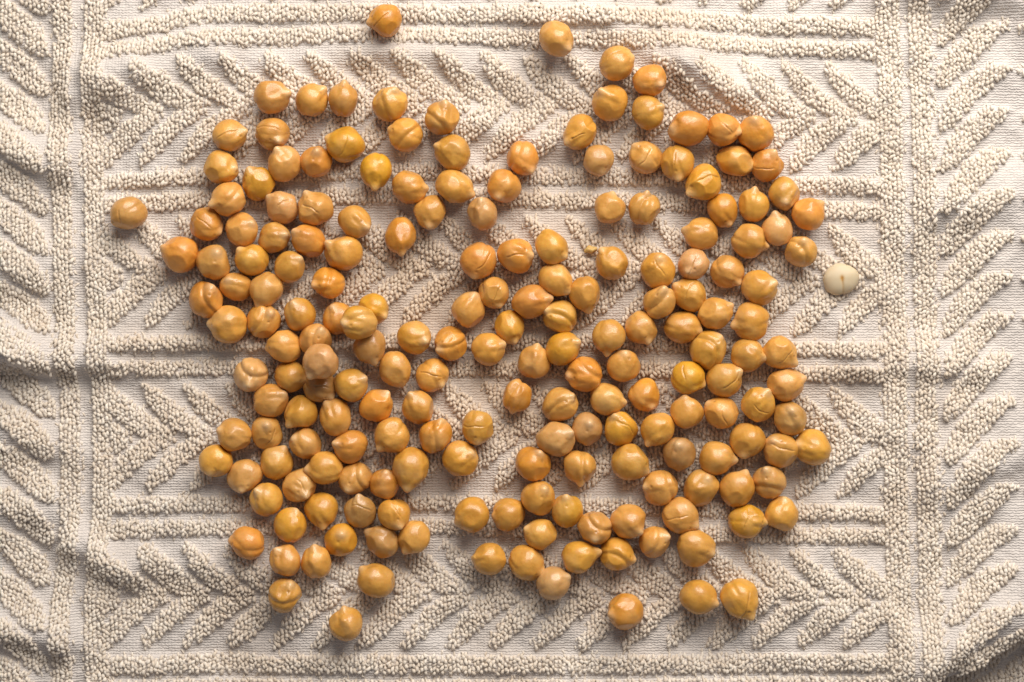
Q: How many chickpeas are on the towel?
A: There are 196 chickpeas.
